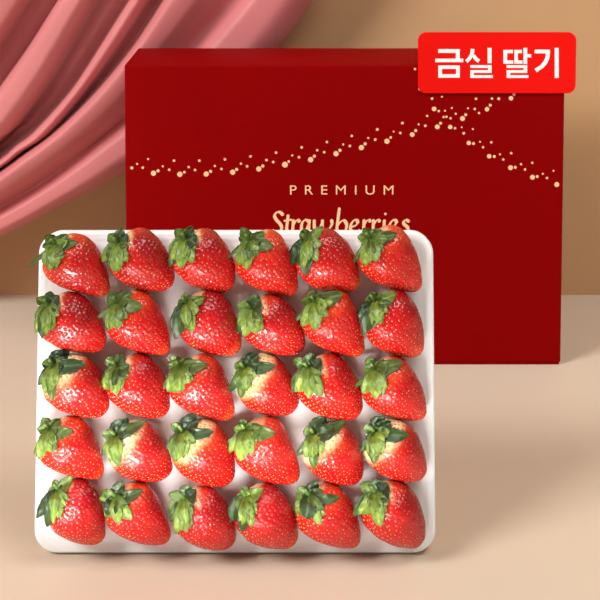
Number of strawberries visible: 30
